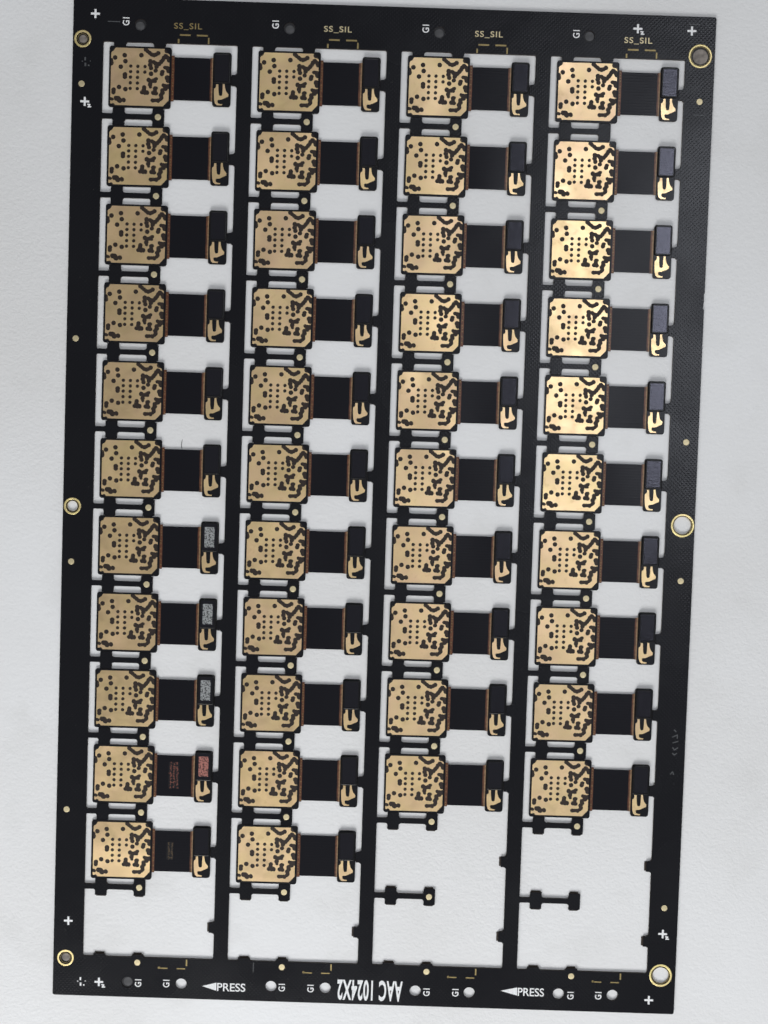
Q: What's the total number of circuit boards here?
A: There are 42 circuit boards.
